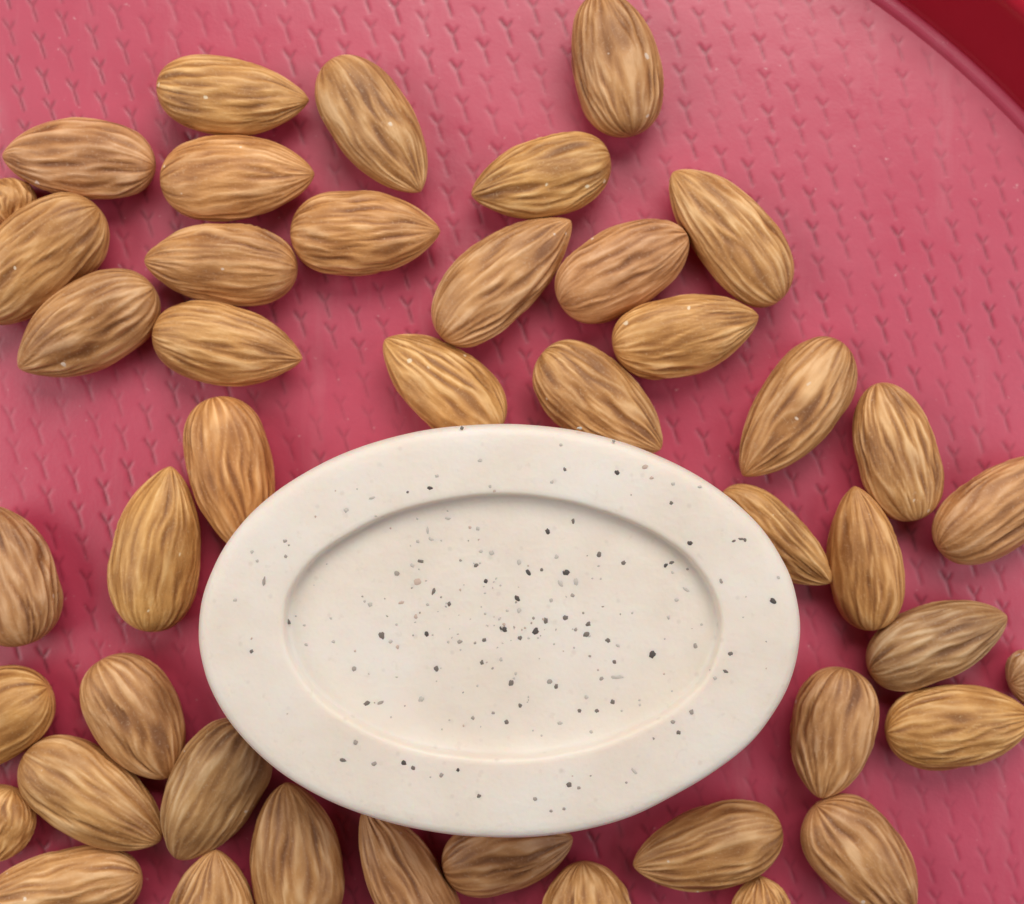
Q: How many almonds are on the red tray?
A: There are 44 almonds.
